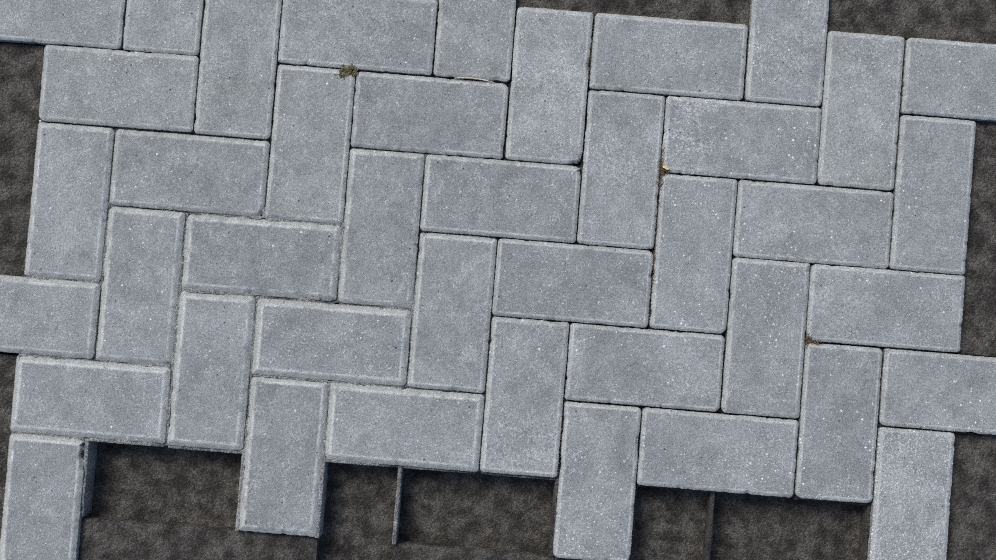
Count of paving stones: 42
